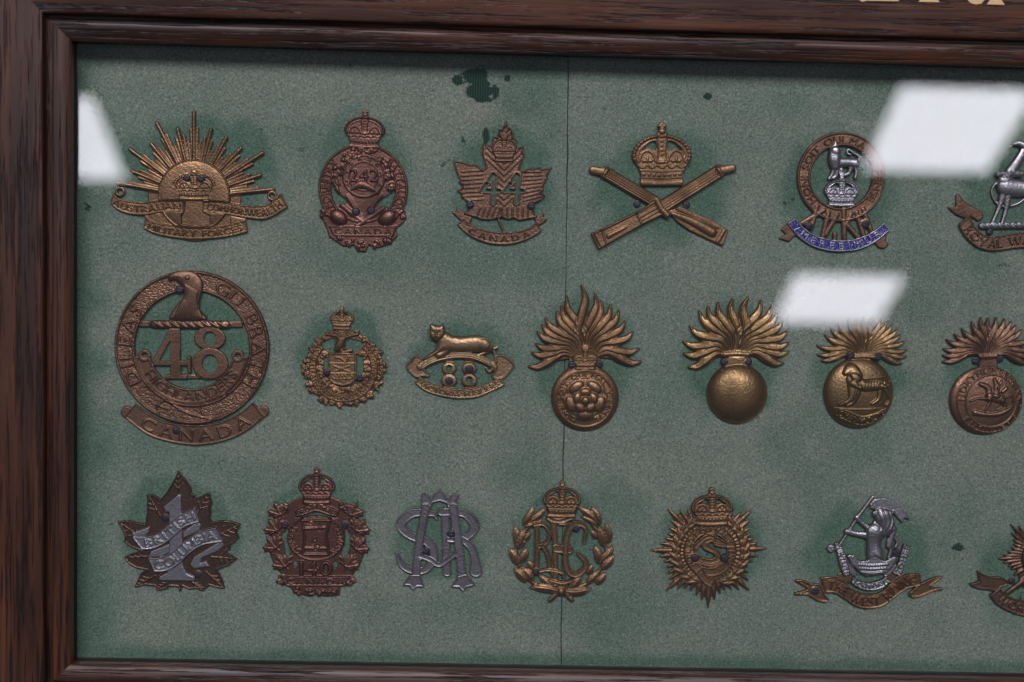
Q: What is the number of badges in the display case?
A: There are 20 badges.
